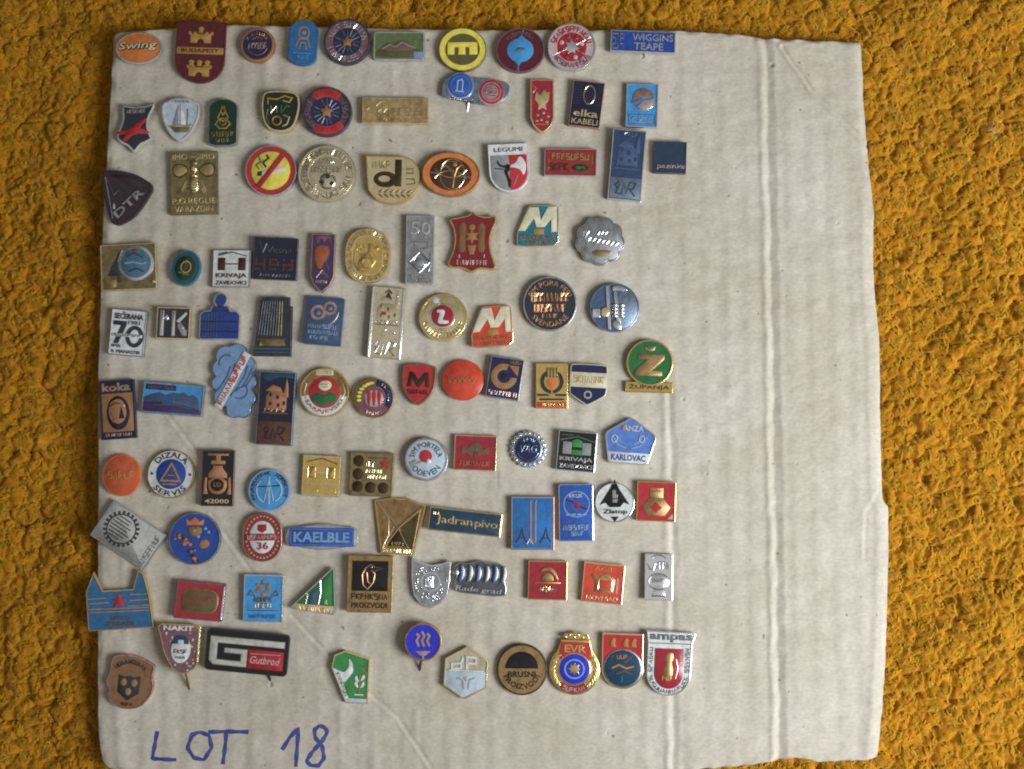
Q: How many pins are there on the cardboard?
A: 103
